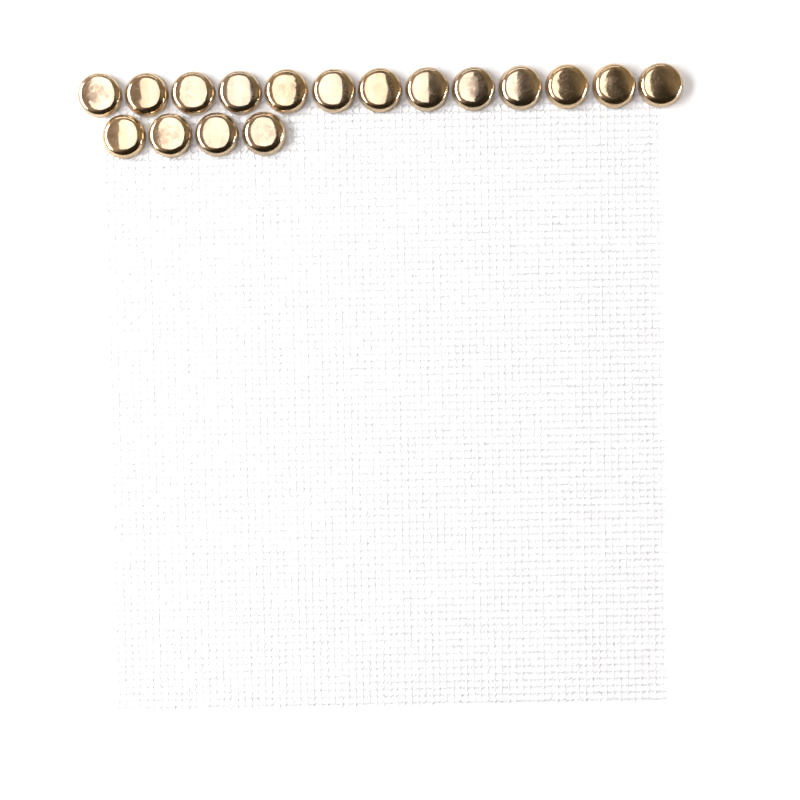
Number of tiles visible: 17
